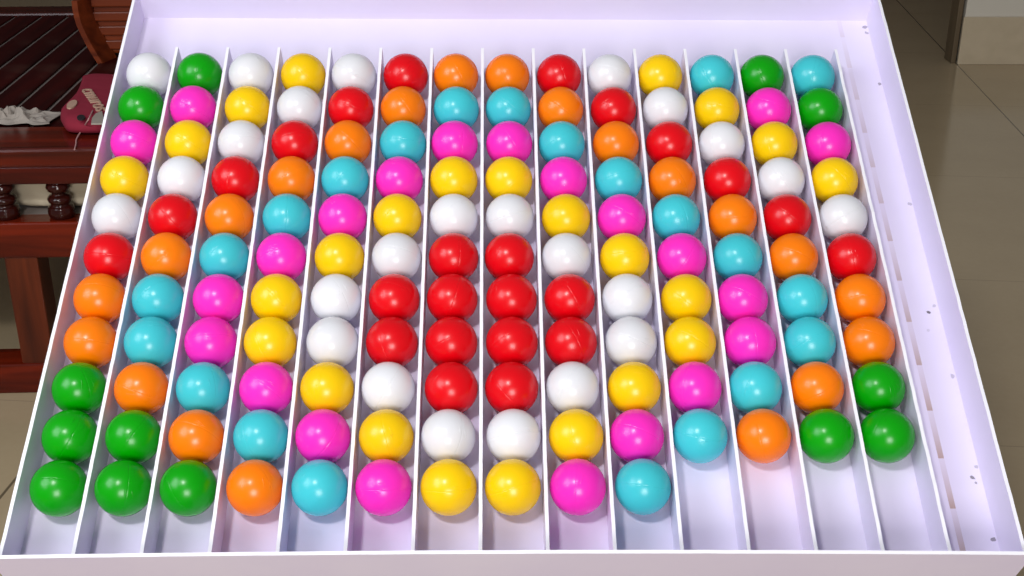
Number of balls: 150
